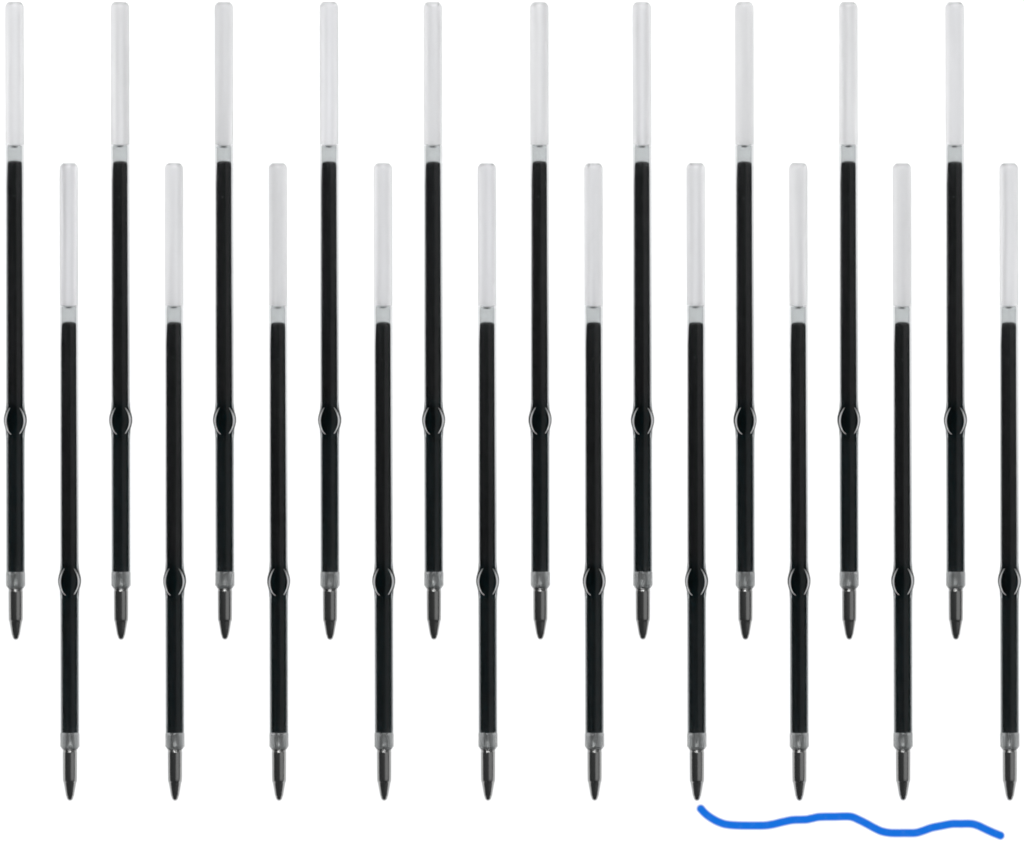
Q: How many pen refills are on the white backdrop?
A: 20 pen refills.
